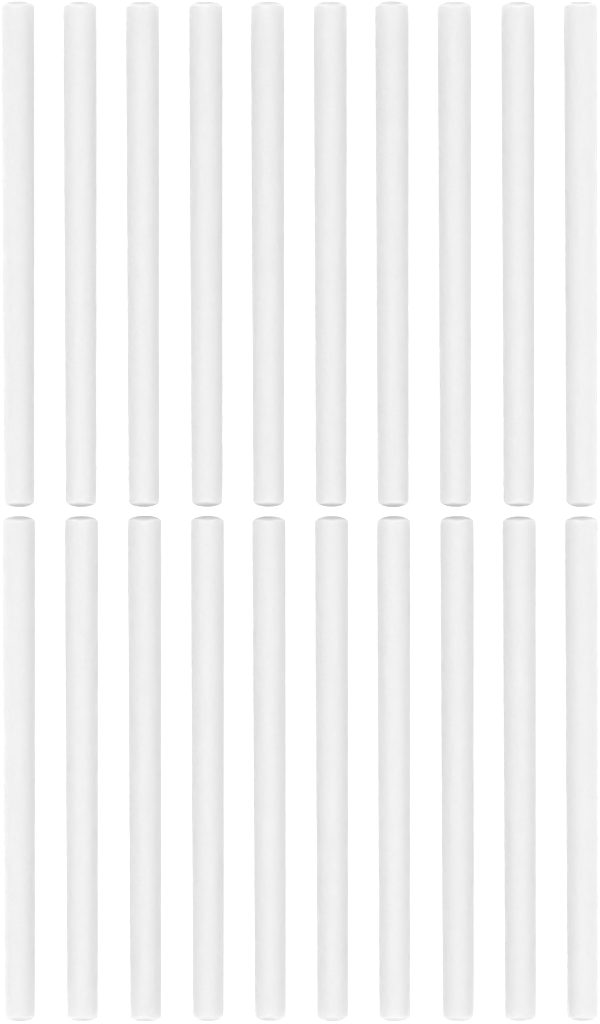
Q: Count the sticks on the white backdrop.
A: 20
